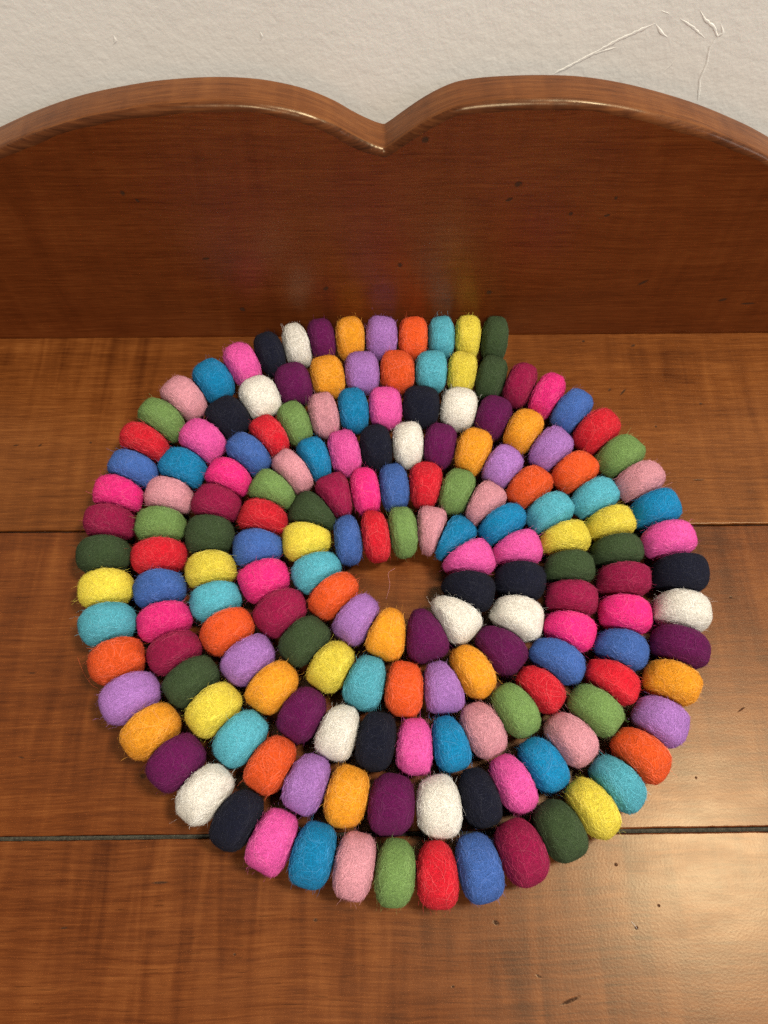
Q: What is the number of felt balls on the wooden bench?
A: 167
